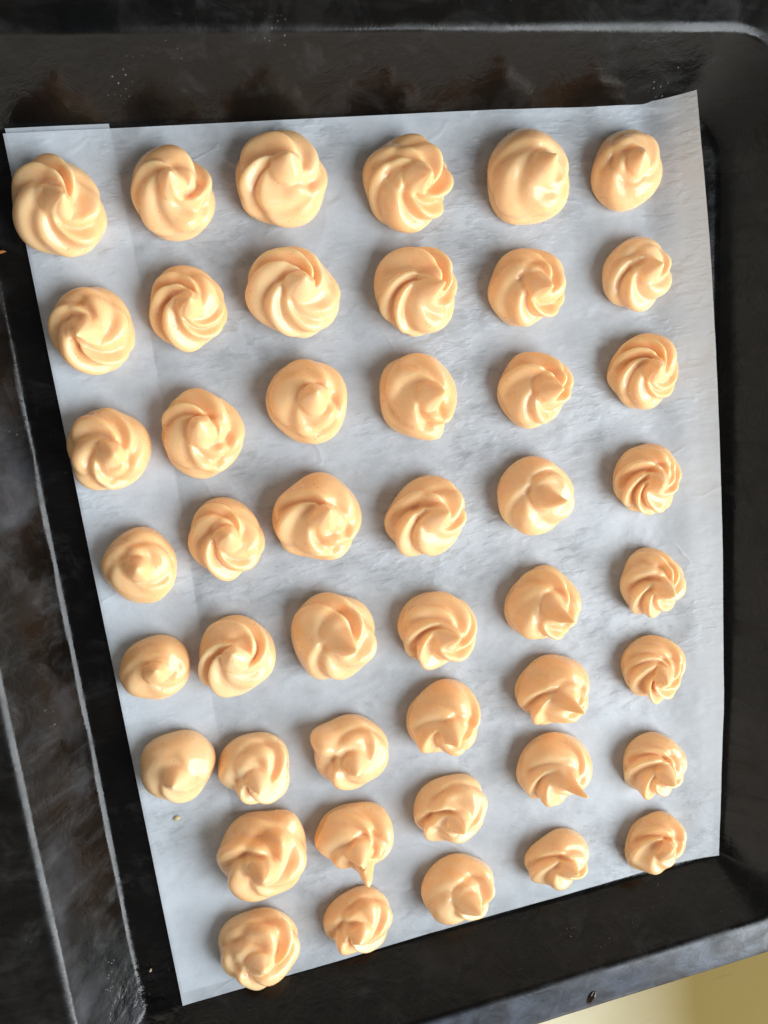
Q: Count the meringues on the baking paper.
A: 46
